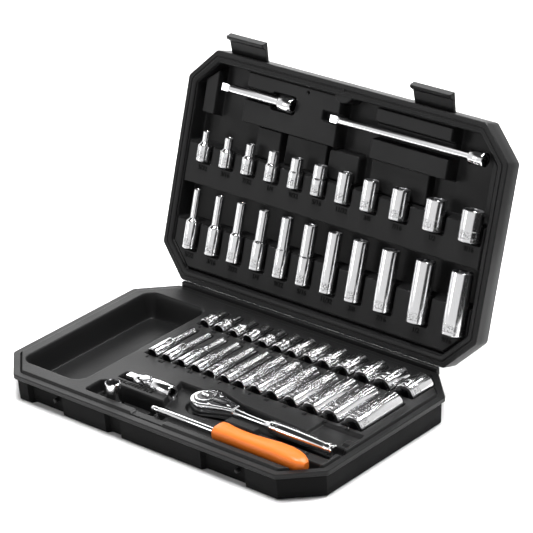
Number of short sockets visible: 25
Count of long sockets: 24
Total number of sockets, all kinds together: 49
